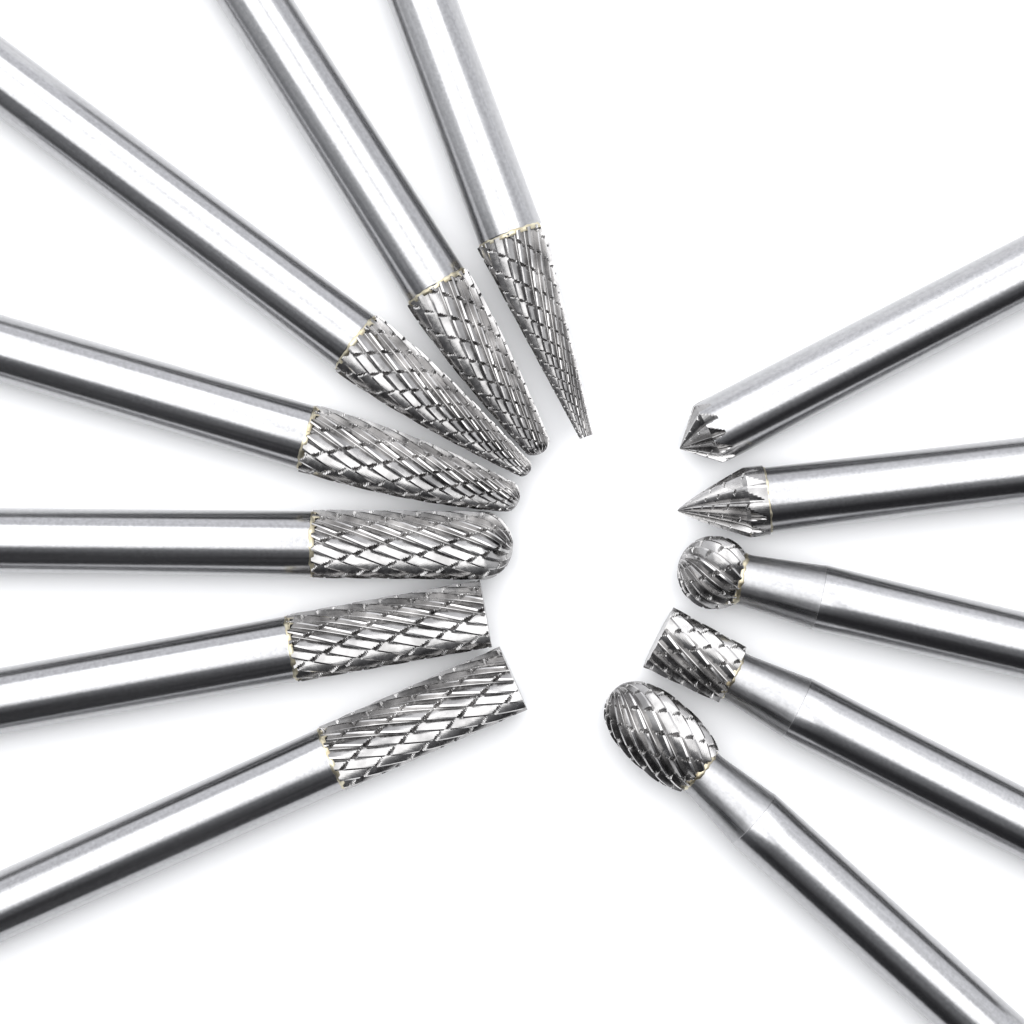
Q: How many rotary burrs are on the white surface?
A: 12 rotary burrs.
